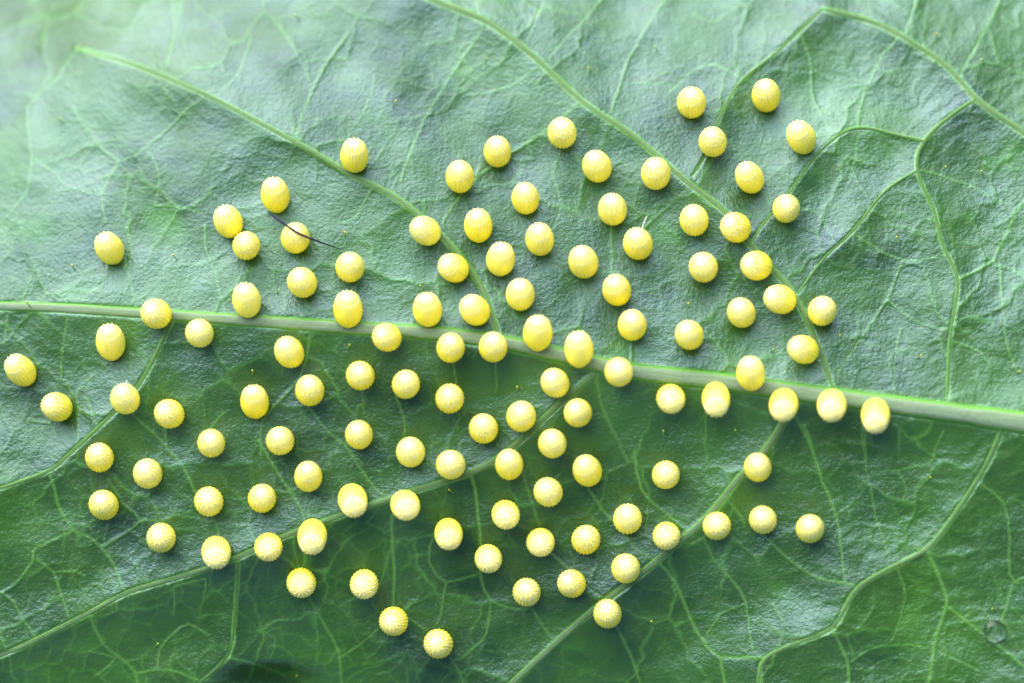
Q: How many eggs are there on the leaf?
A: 114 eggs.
